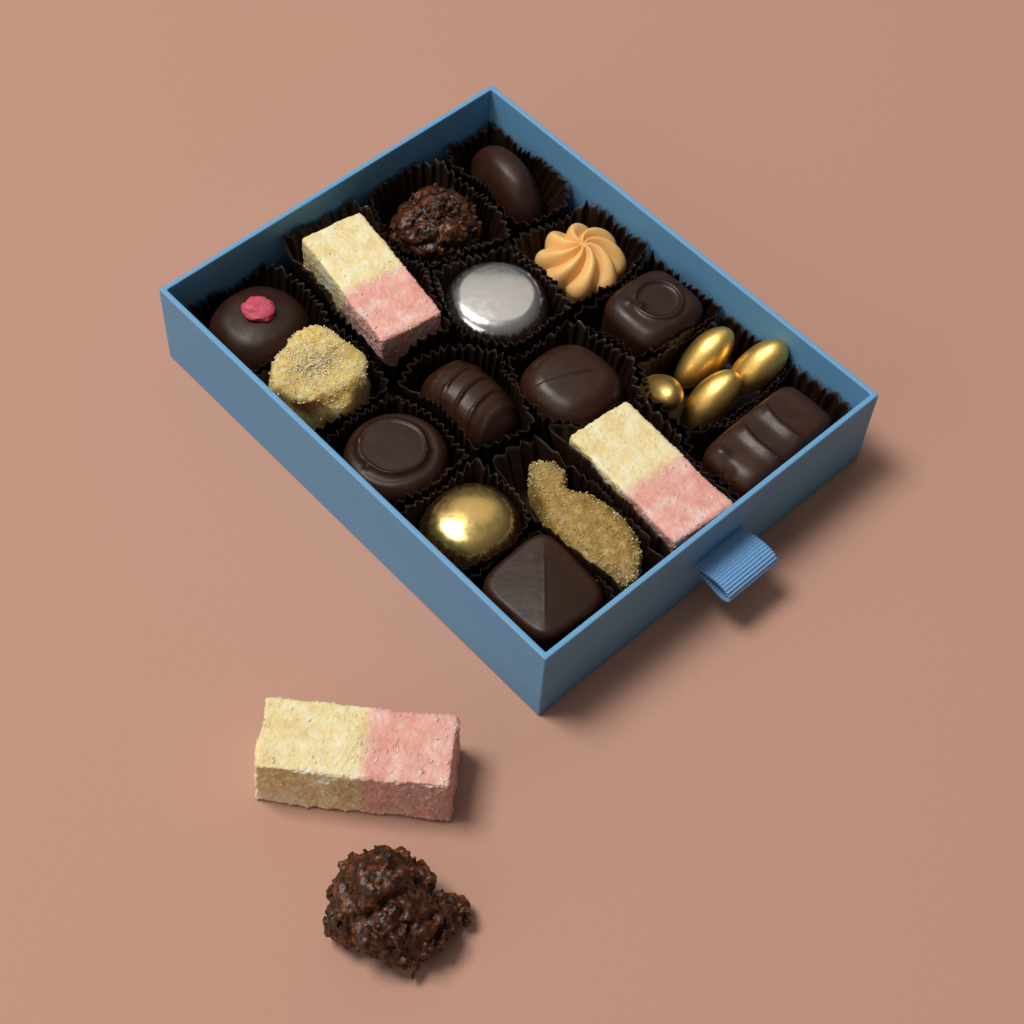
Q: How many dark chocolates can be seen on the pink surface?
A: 10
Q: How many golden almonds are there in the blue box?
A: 4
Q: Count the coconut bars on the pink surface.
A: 3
